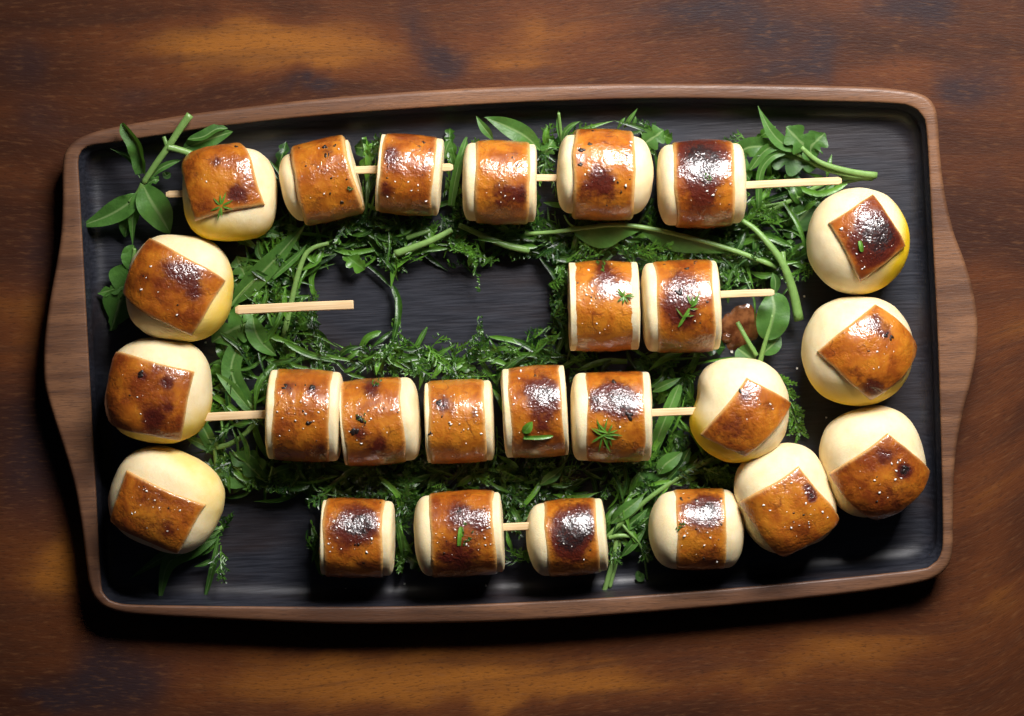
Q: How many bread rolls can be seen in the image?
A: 25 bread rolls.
